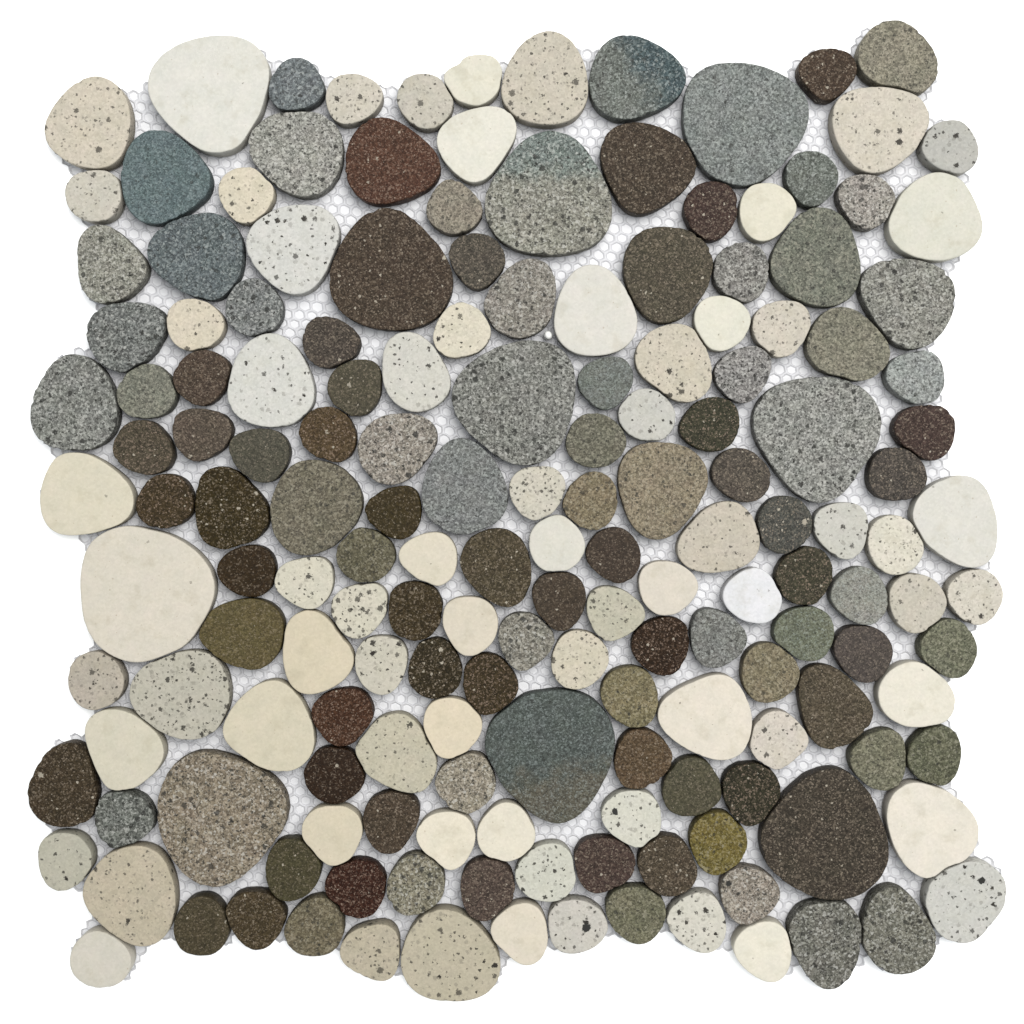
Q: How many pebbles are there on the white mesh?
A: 170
